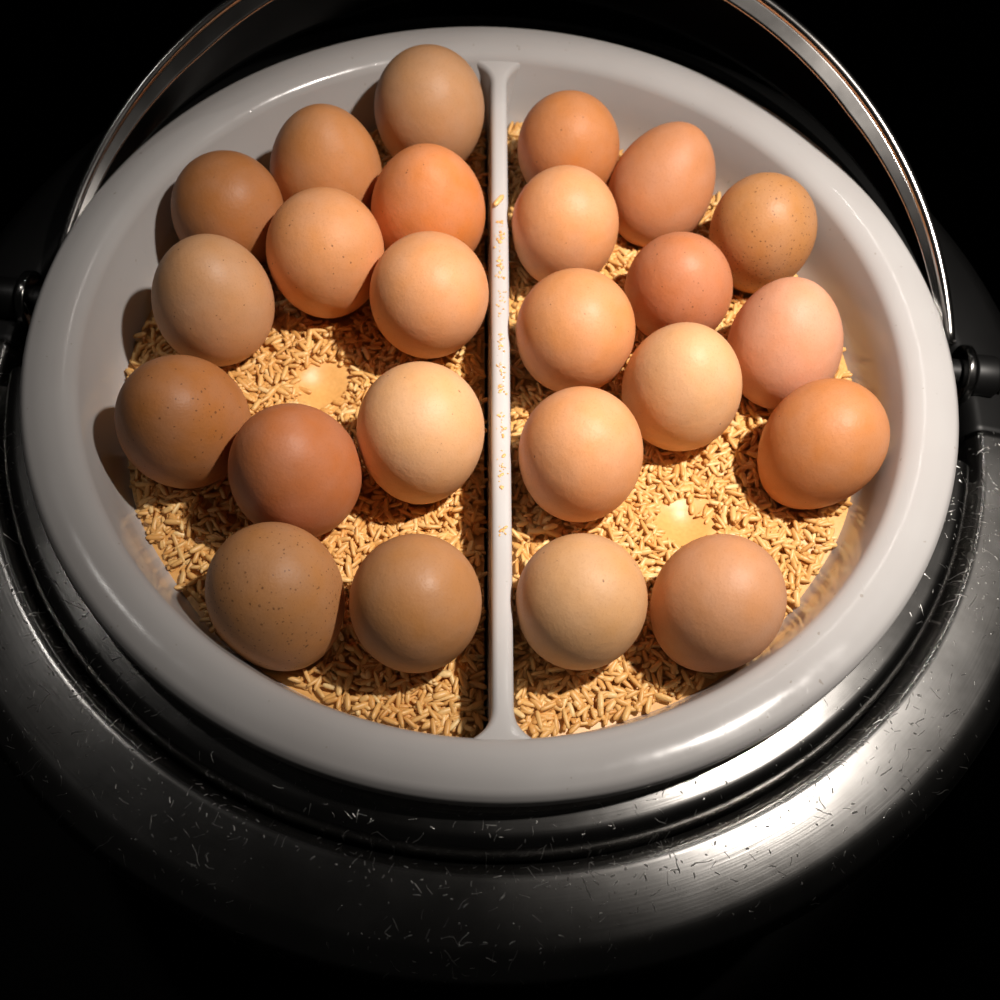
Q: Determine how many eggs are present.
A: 24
